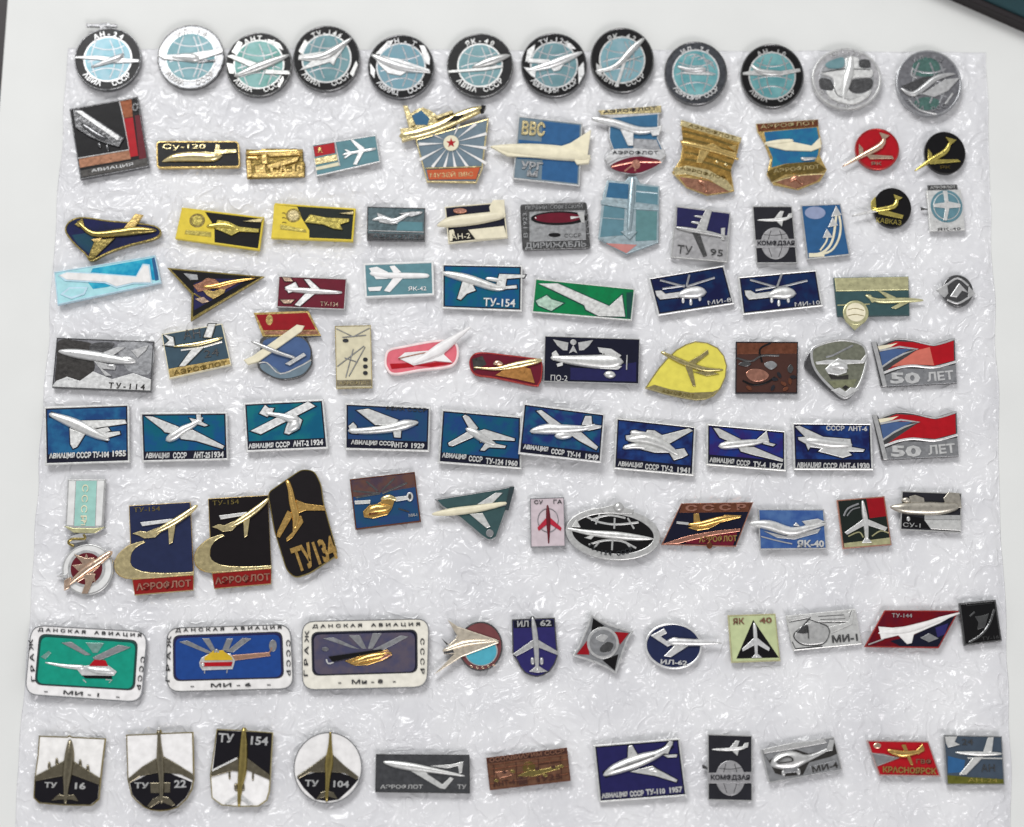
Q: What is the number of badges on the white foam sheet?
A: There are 100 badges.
